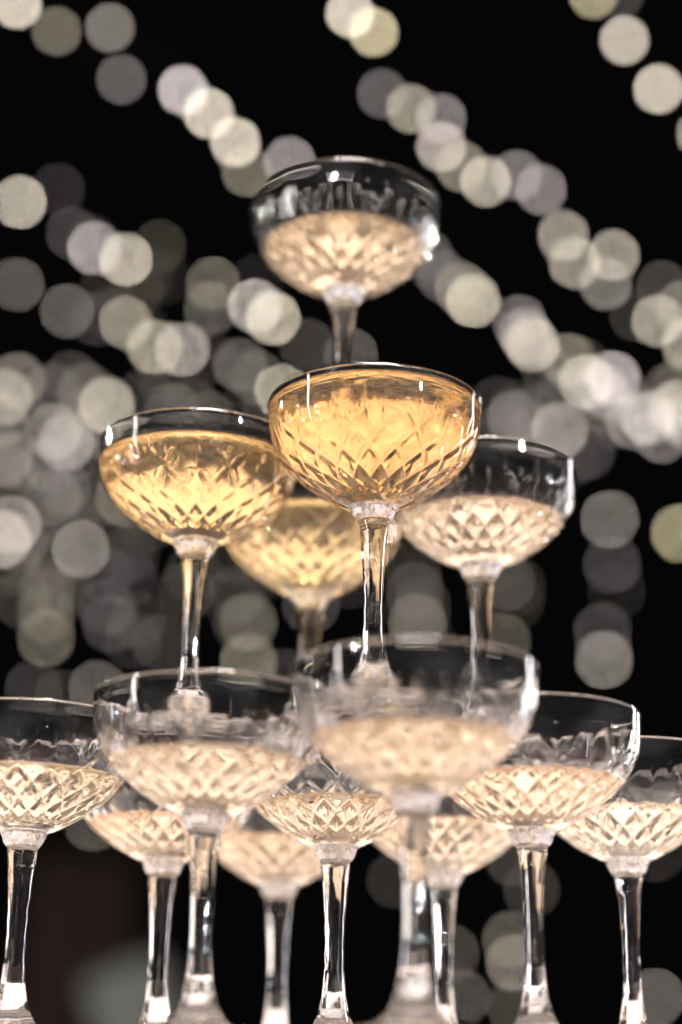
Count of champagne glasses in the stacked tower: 14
